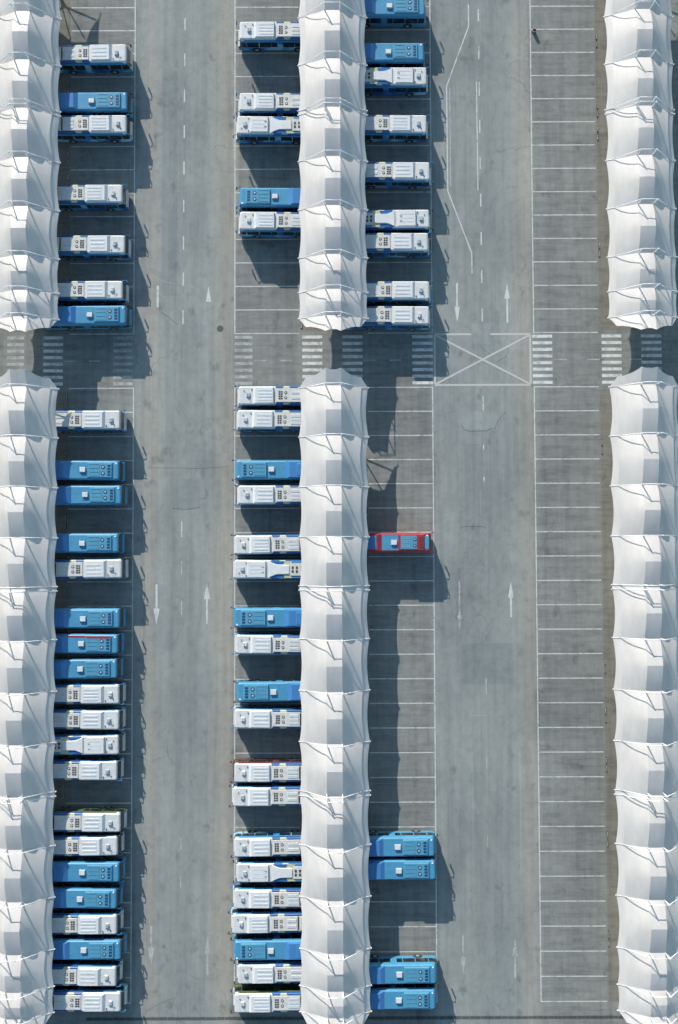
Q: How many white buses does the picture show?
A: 42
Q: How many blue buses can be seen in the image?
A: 22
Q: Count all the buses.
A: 64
